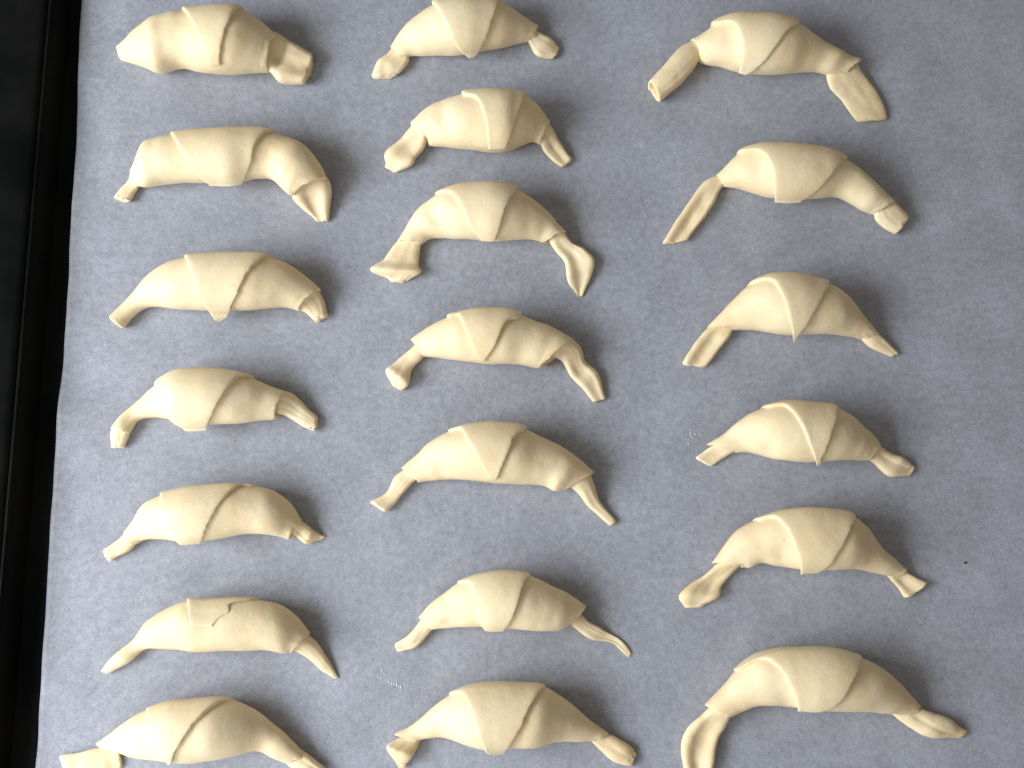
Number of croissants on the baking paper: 20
